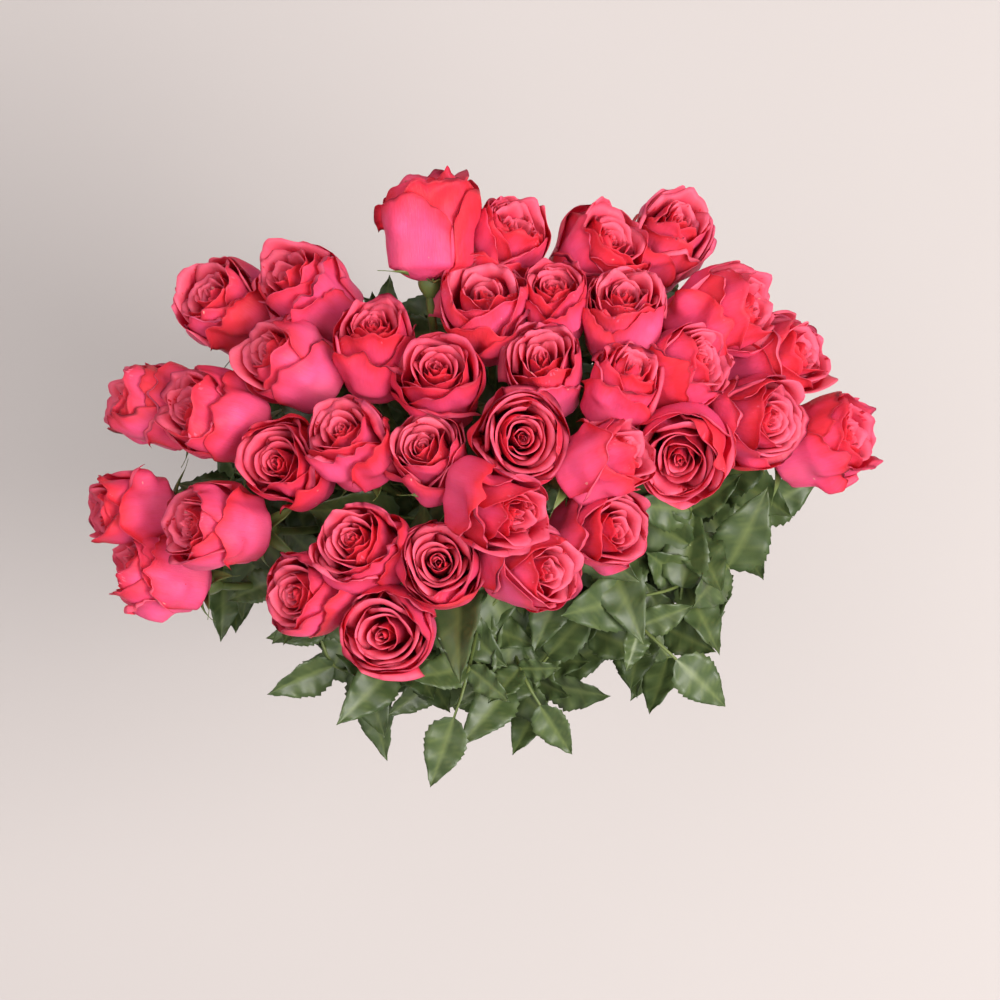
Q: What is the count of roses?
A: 37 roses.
